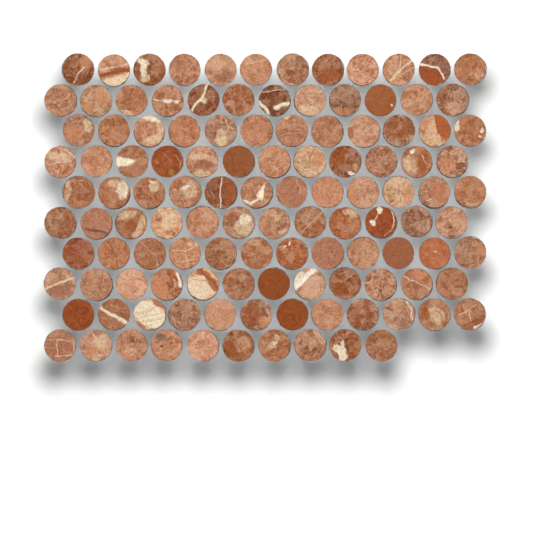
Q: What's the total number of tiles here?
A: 118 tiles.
